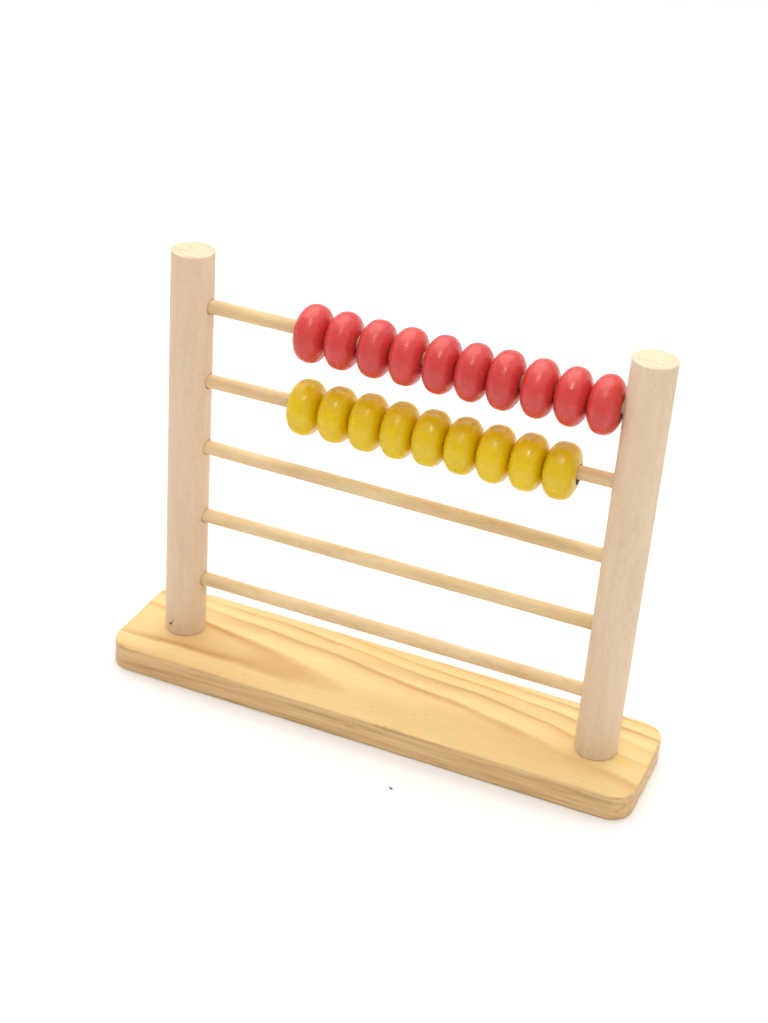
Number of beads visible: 19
